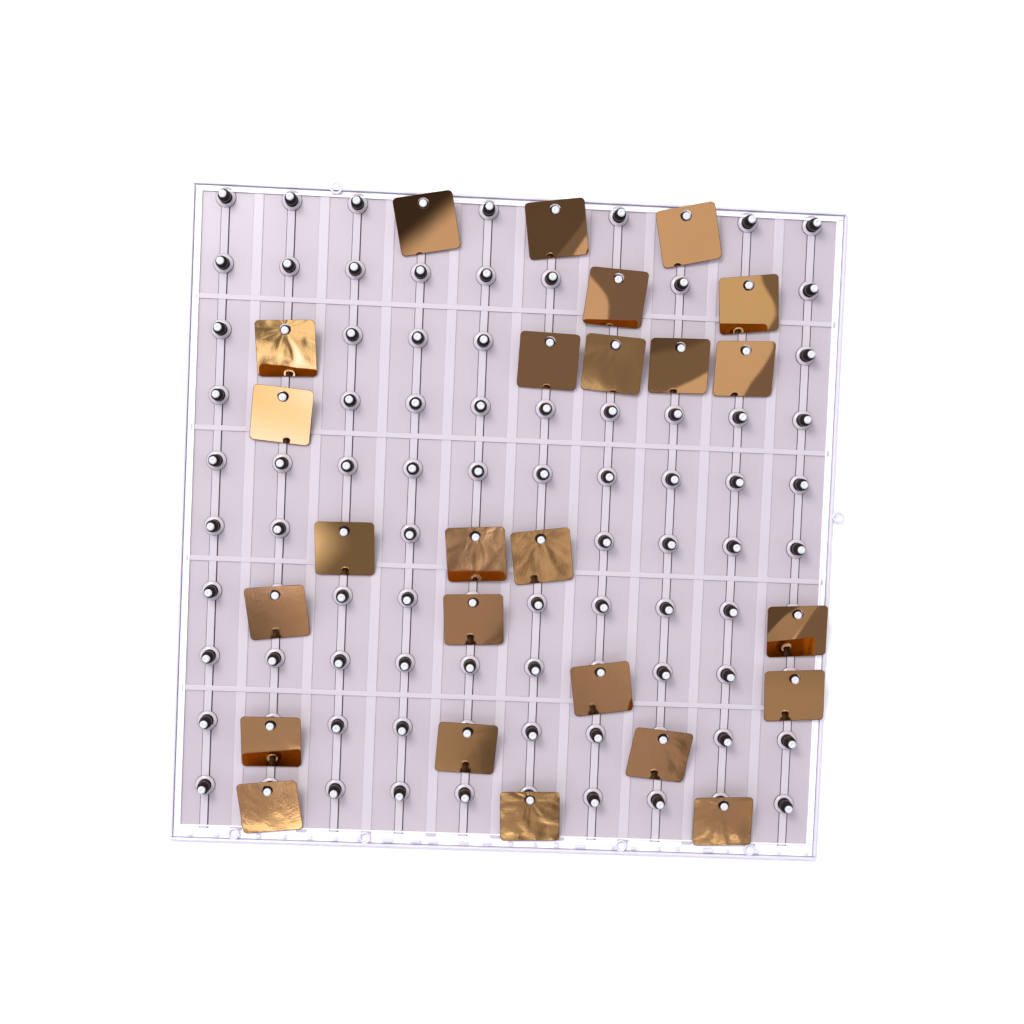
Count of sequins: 25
